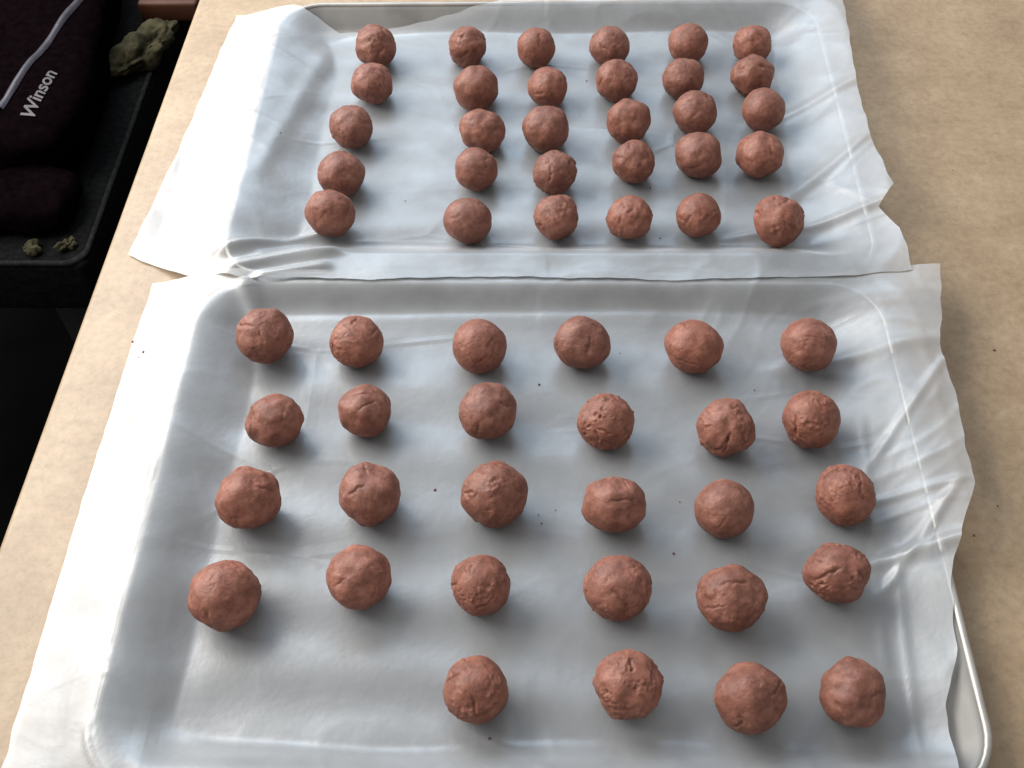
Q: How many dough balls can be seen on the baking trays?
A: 58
